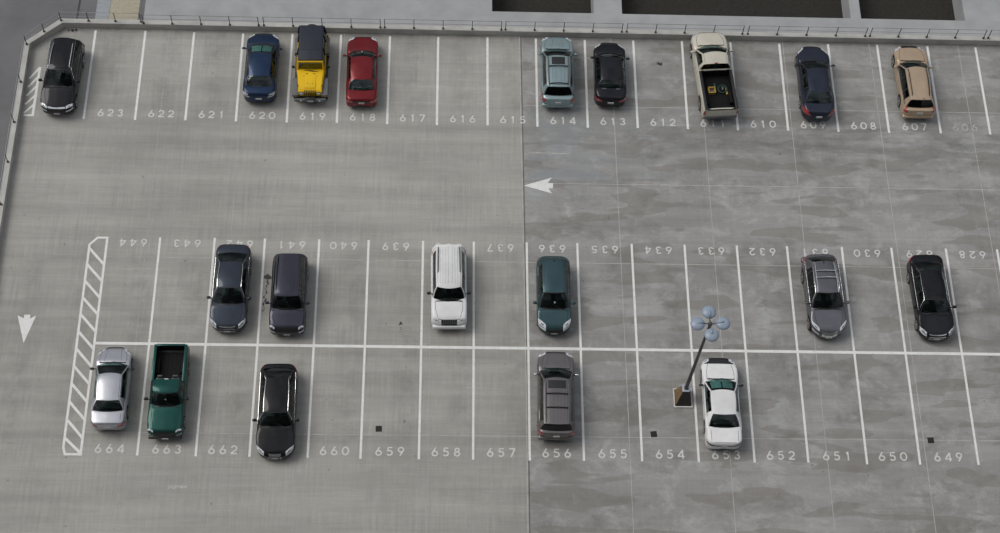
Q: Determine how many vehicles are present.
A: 20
